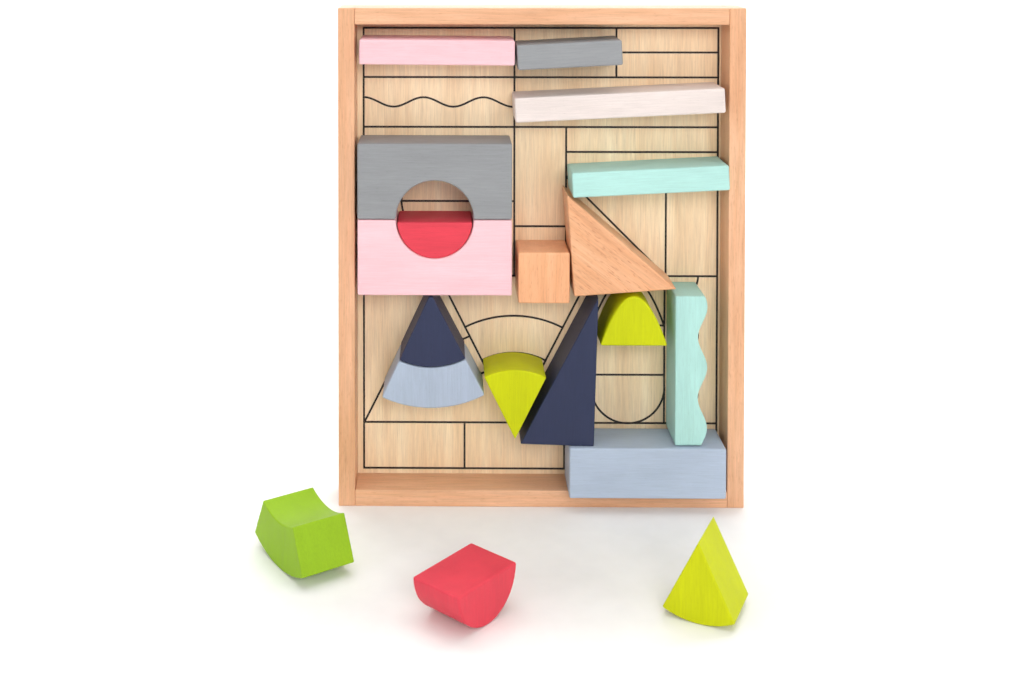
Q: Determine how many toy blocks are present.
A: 19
